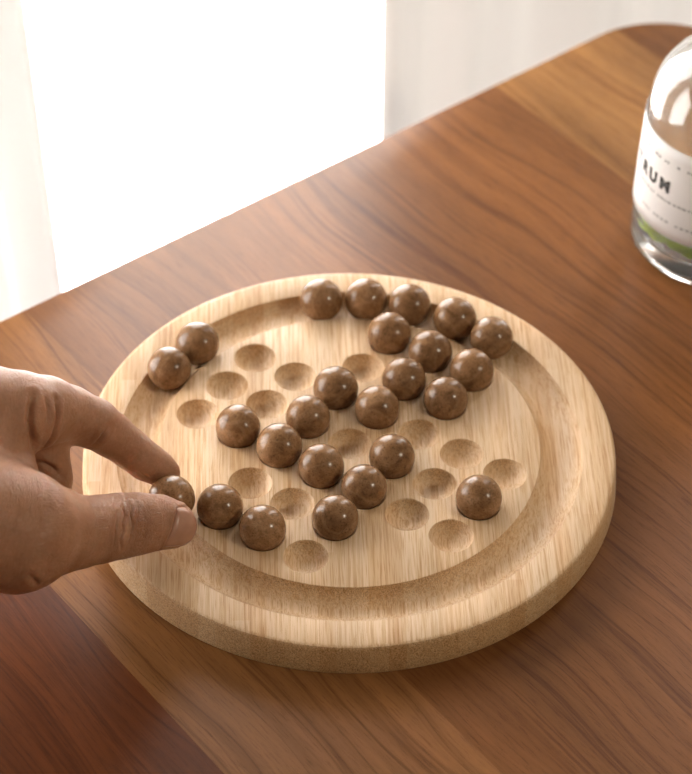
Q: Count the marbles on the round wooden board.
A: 25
